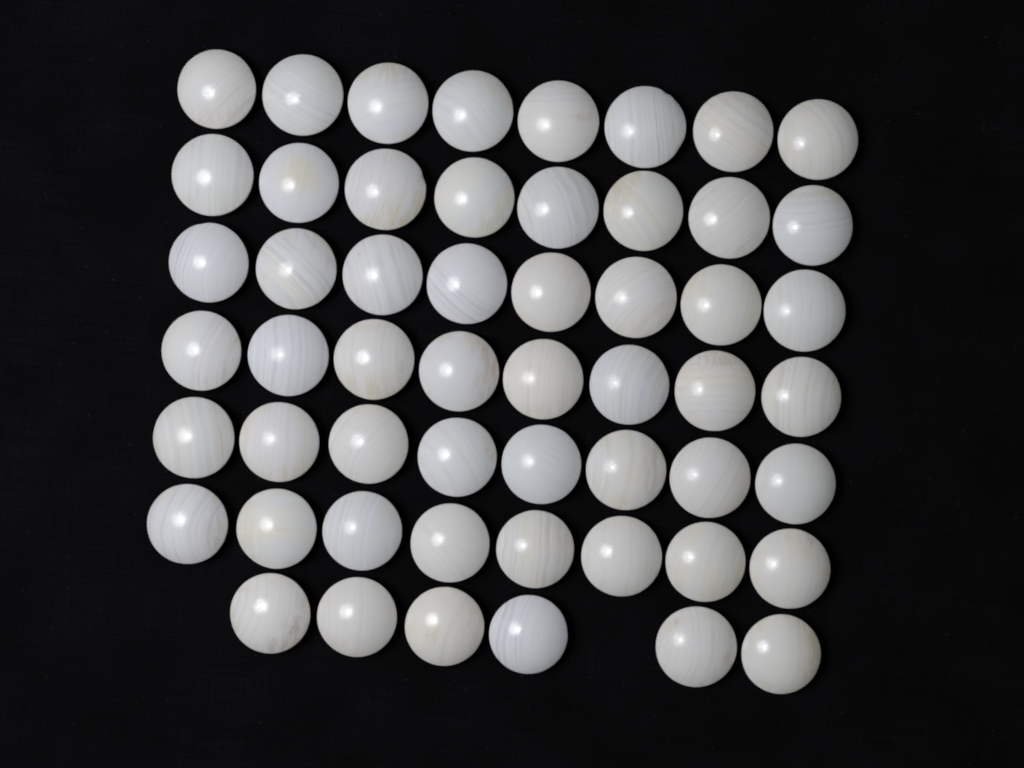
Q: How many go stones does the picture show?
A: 54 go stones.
